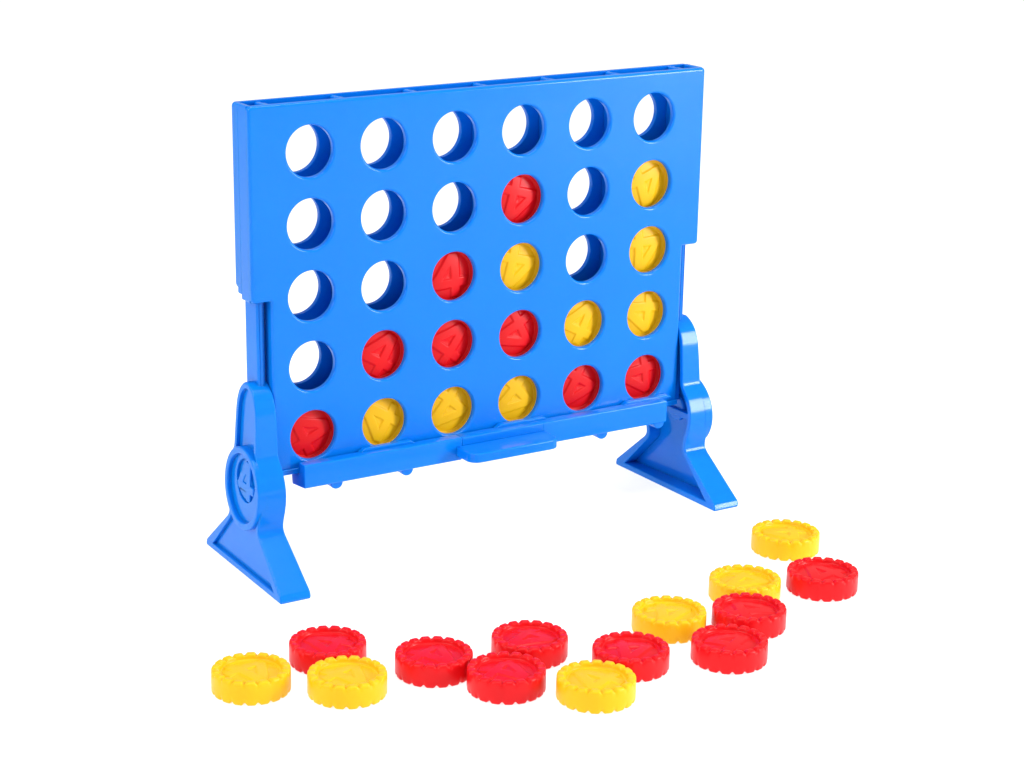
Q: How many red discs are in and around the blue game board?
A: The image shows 16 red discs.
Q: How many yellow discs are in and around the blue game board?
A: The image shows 14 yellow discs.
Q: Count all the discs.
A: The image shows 30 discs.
